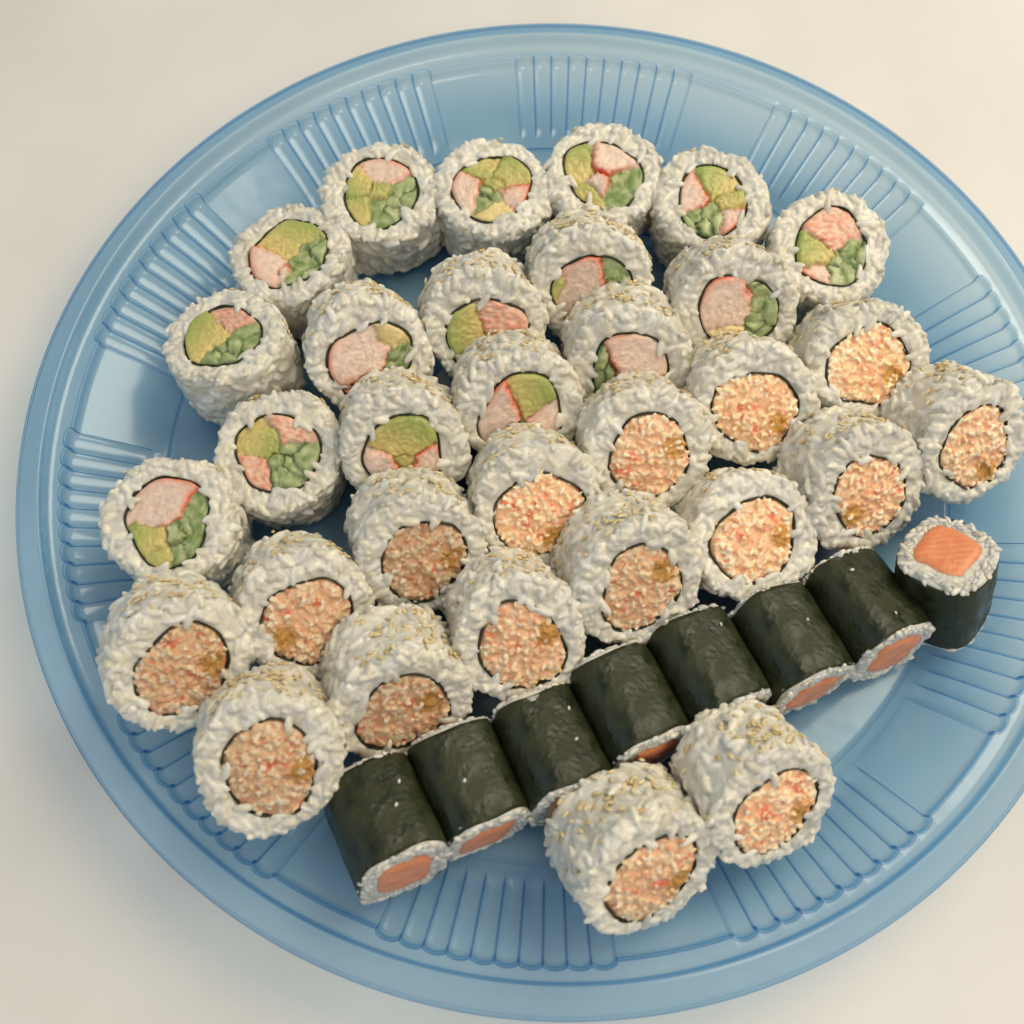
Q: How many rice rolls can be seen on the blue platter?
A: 32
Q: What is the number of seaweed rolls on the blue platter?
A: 8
